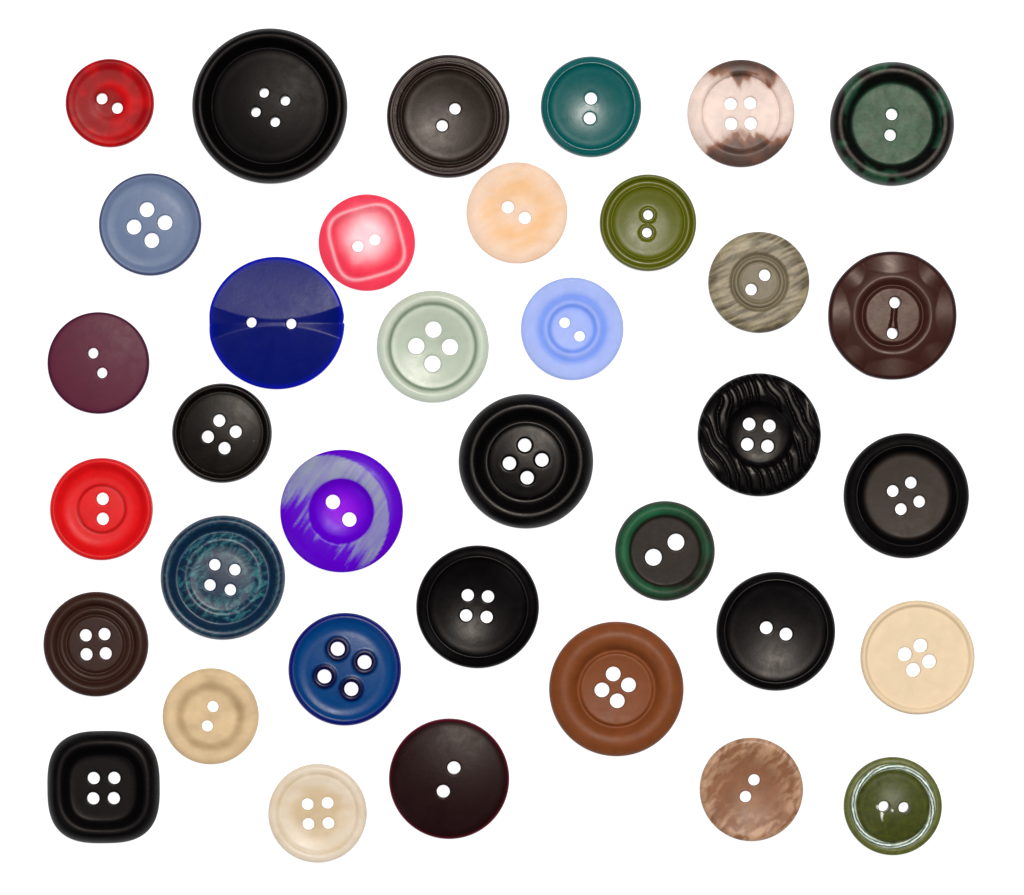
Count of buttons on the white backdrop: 36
